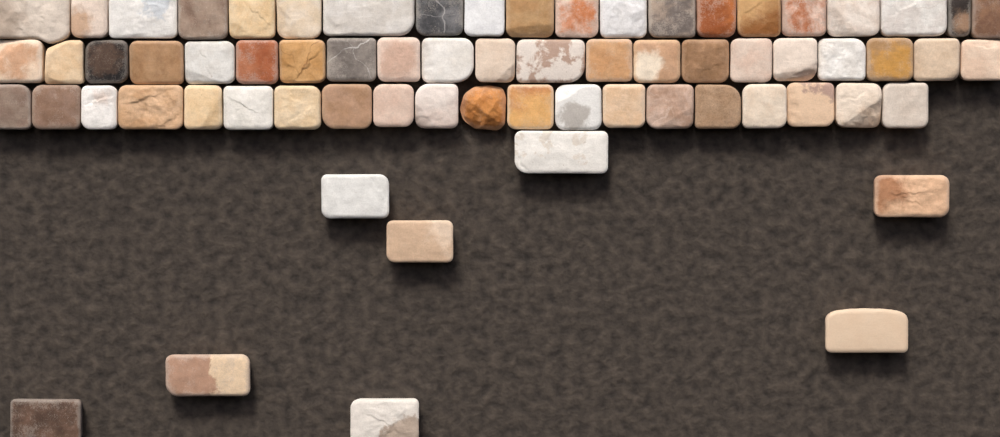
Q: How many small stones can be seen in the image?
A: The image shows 55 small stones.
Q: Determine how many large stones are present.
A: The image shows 14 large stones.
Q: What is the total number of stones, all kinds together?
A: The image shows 69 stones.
